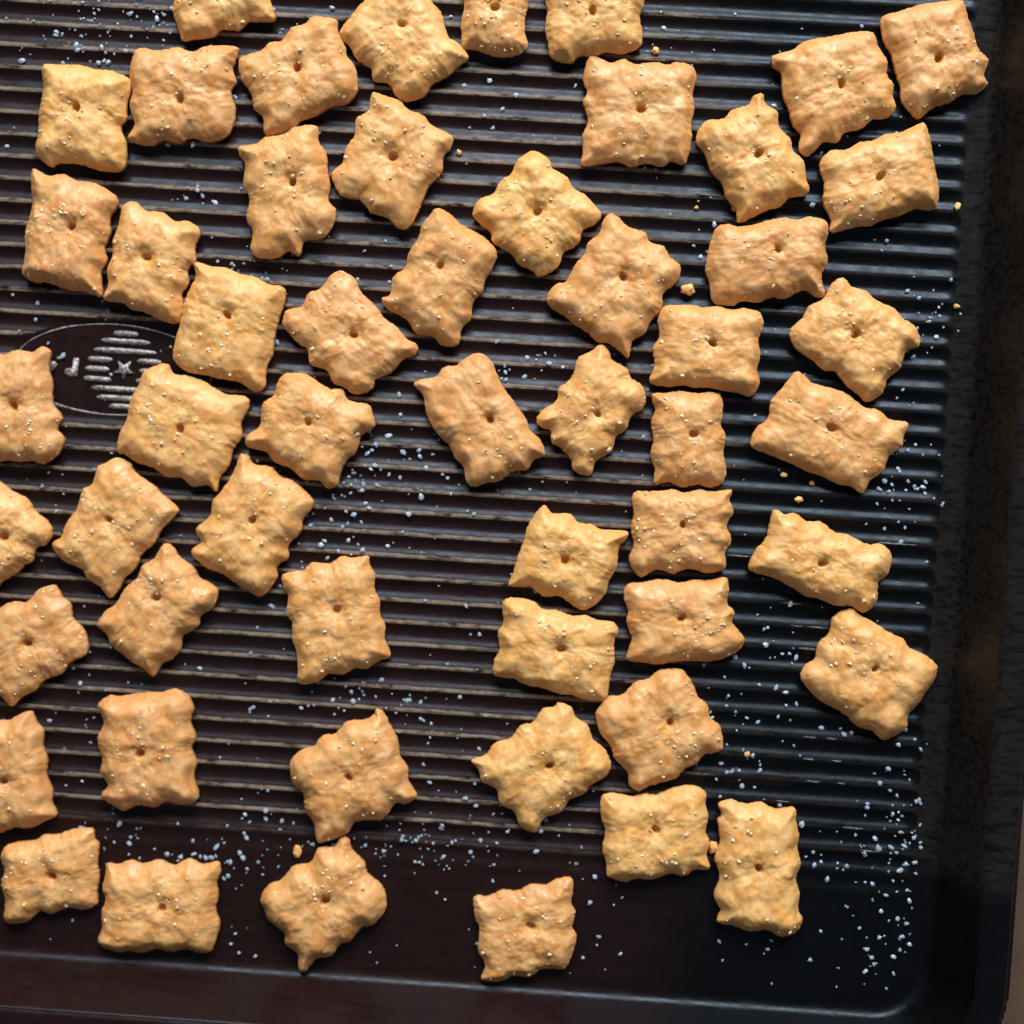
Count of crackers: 54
